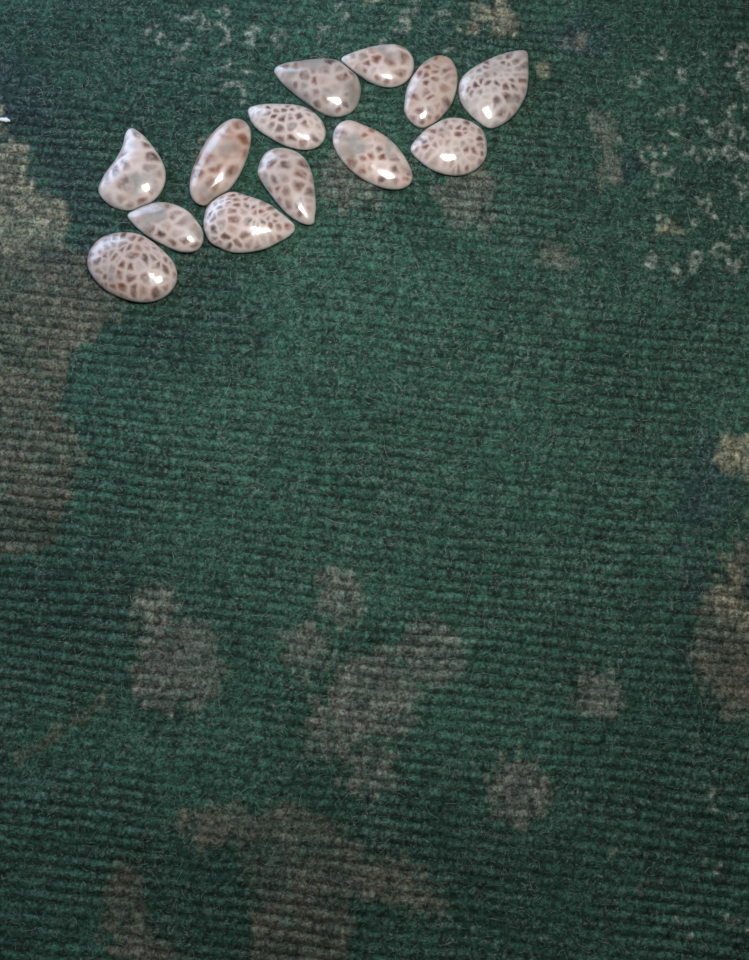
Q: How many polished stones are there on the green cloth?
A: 13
